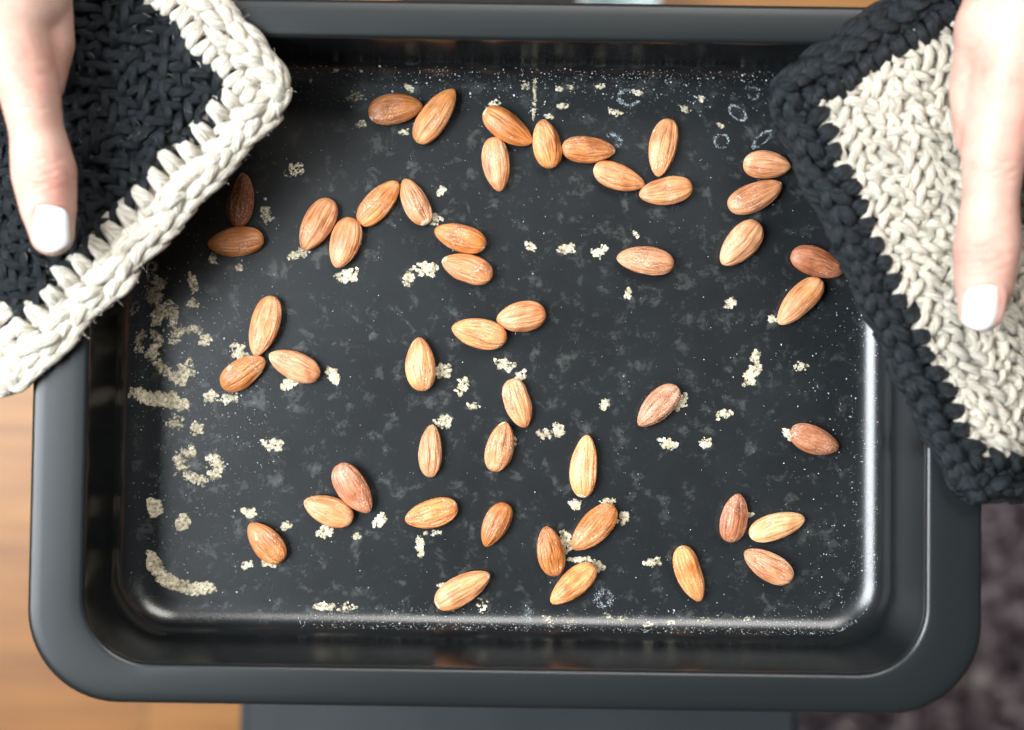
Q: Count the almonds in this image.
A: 48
